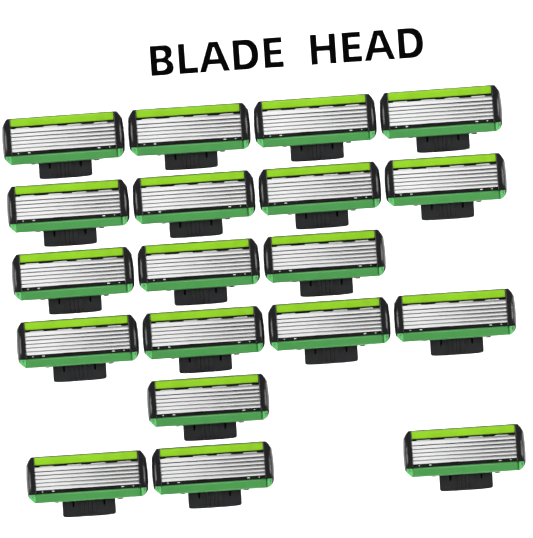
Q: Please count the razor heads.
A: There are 19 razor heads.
